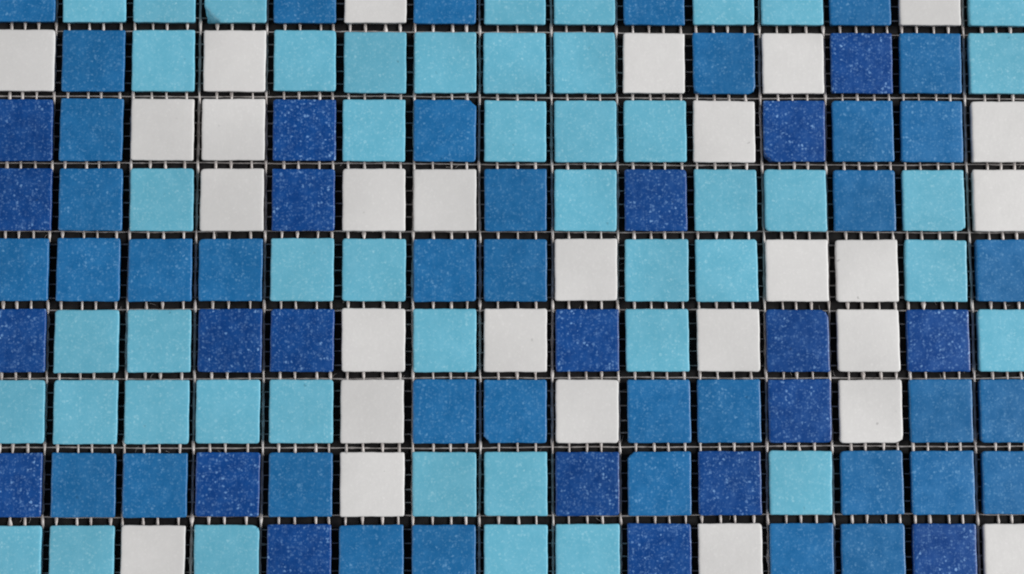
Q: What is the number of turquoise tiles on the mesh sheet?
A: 47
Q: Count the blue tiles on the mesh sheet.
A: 39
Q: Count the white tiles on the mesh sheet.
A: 28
